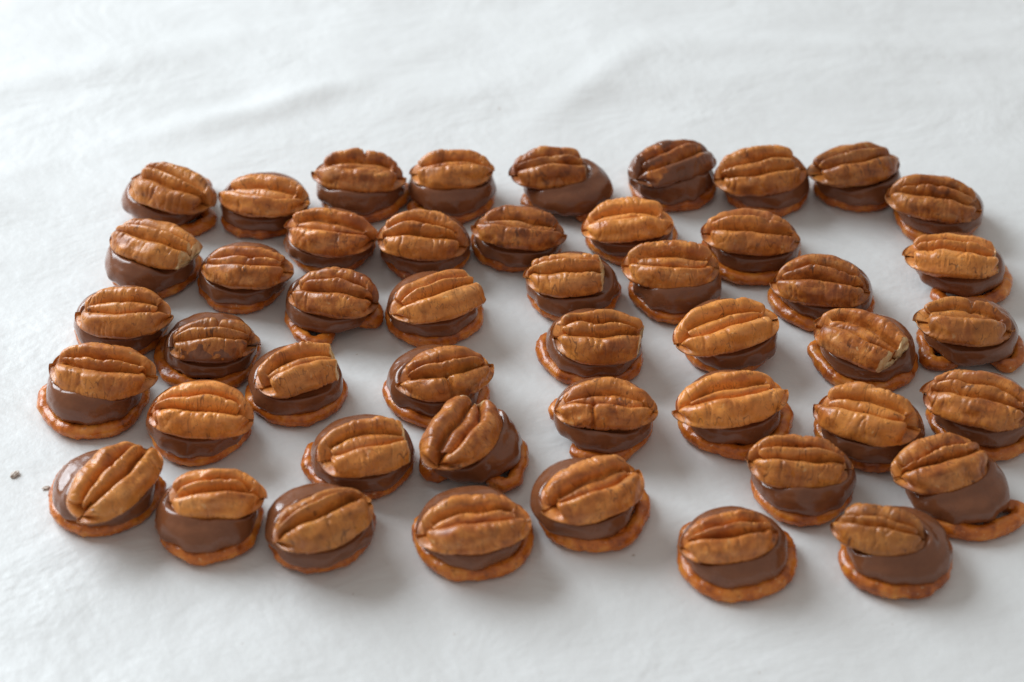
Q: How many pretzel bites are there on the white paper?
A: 47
